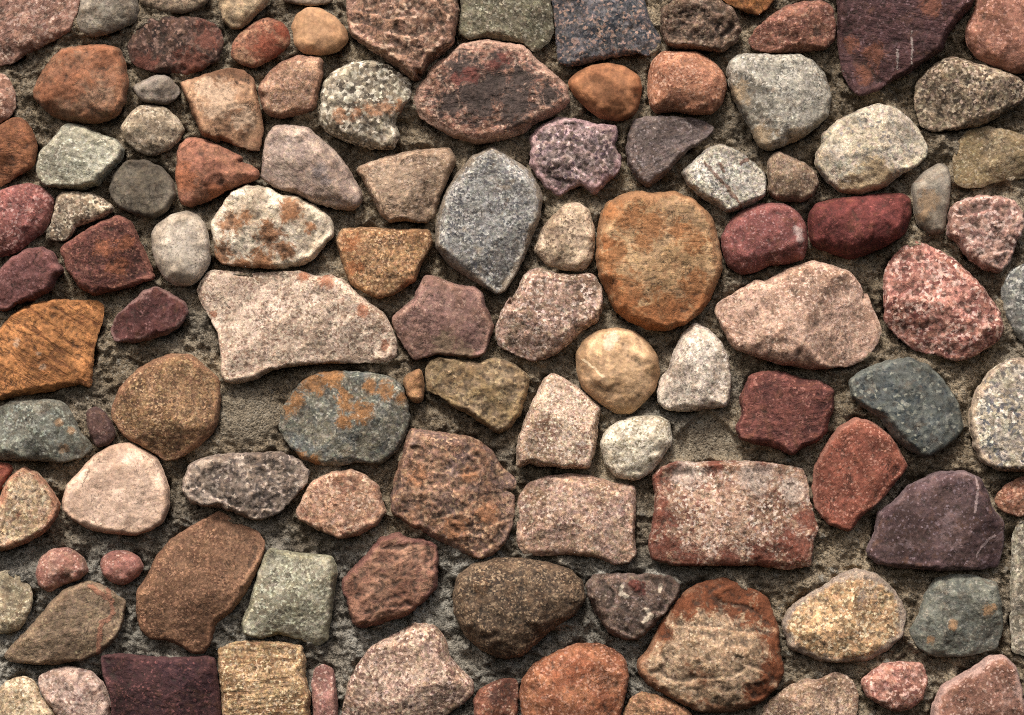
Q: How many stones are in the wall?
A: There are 111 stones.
